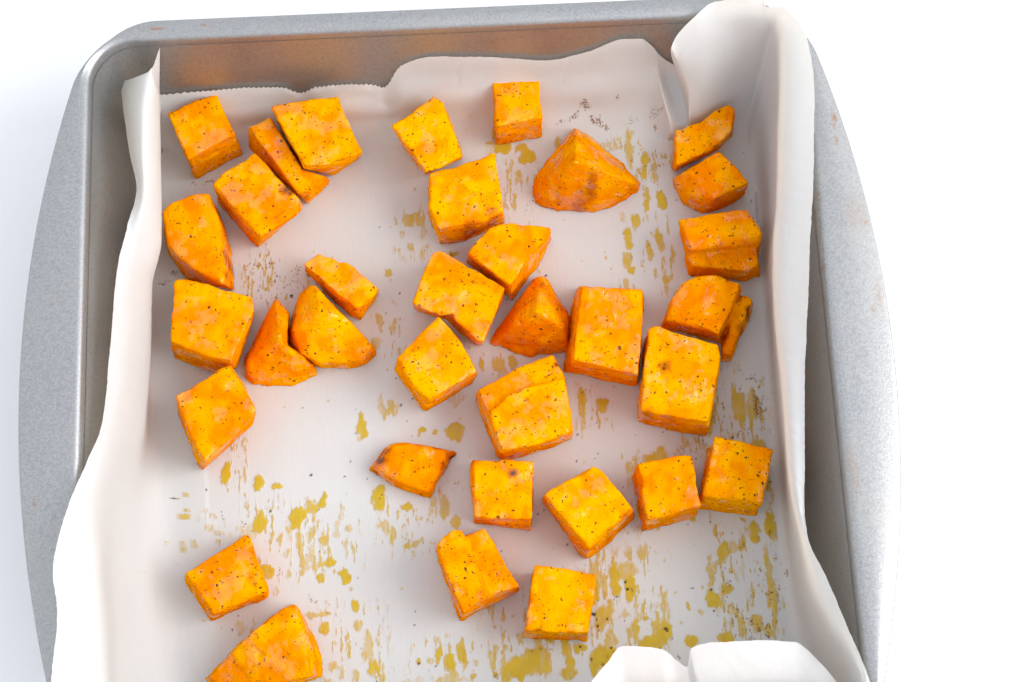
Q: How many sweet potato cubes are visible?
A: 34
